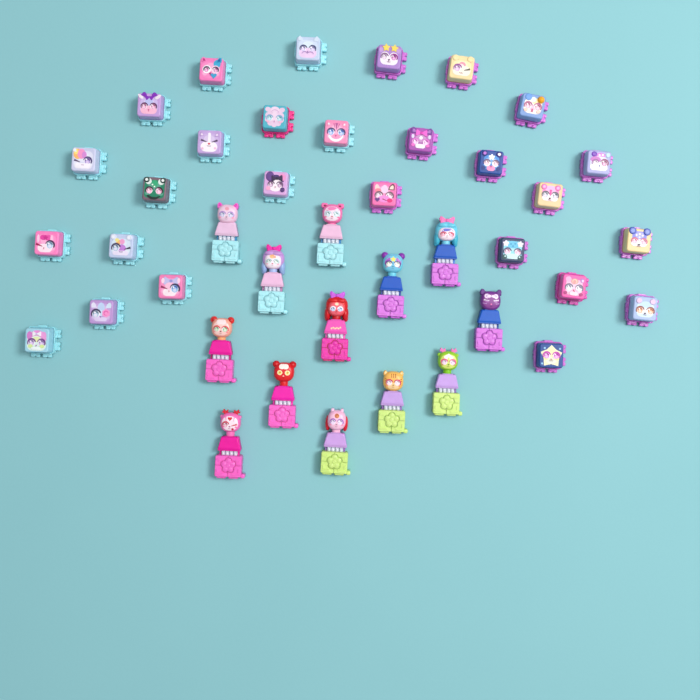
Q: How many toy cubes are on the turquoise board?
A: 27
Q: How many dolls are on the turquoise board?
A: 13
